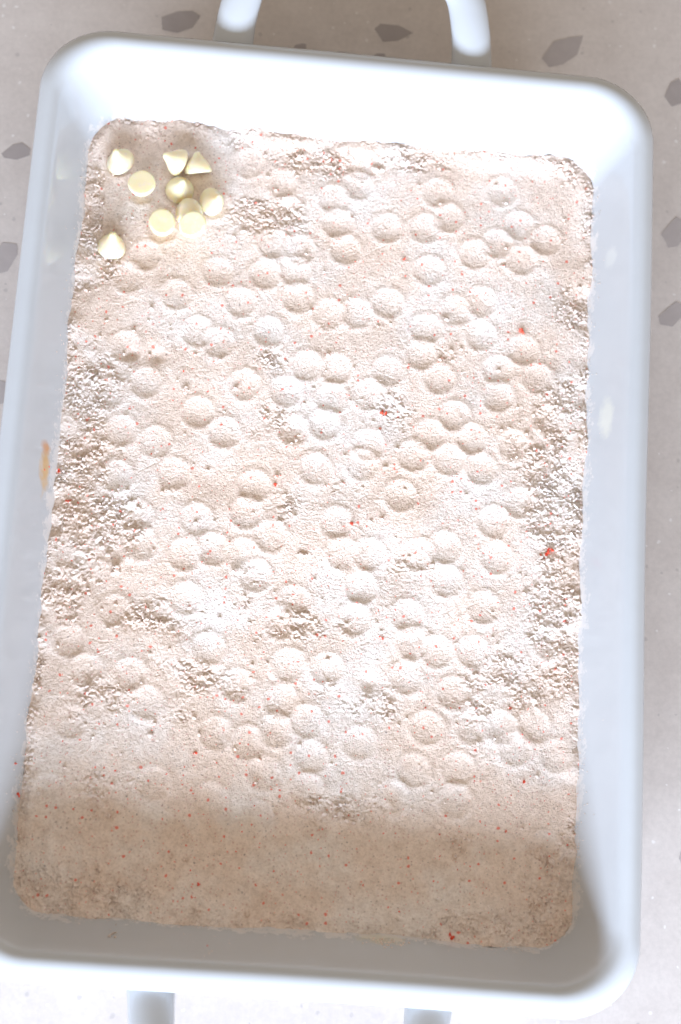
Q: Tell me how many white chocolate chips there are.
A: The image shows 10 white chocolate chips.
